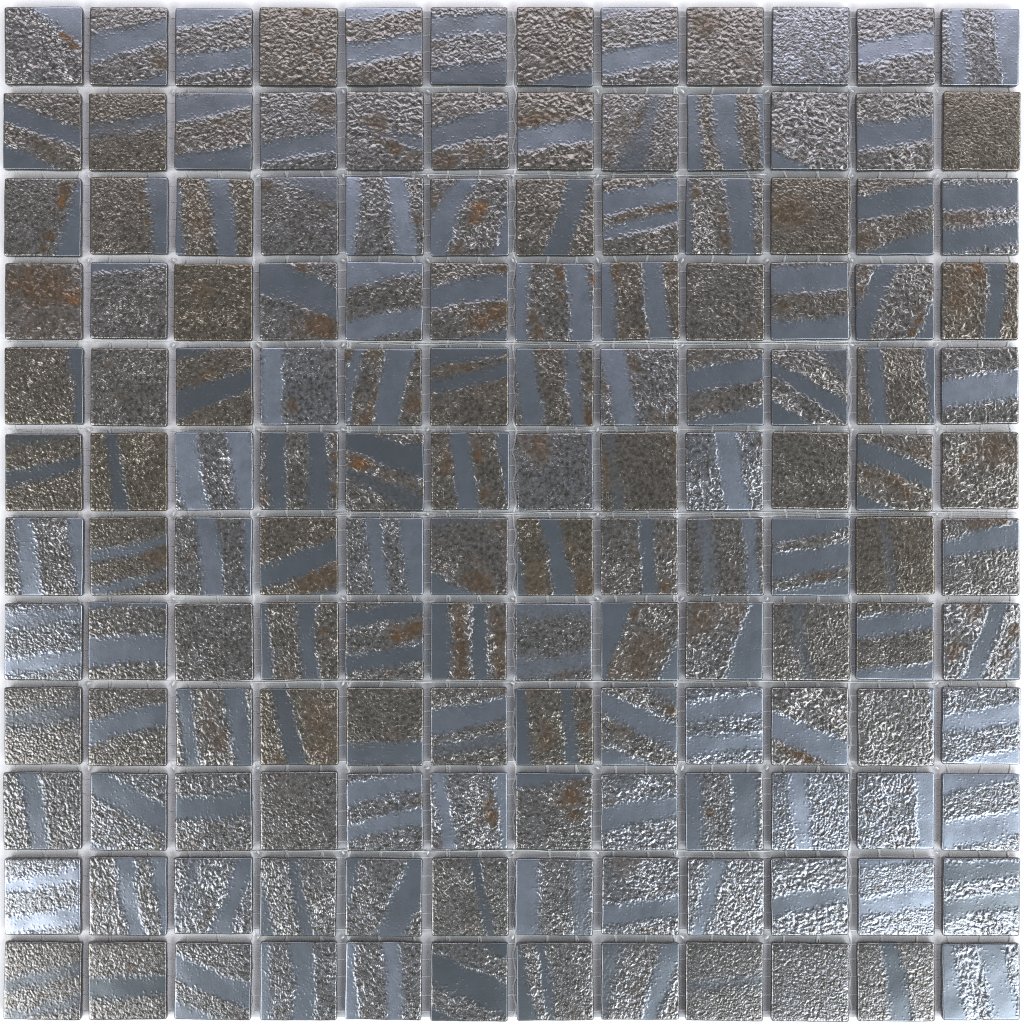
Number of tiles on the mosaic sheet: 144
